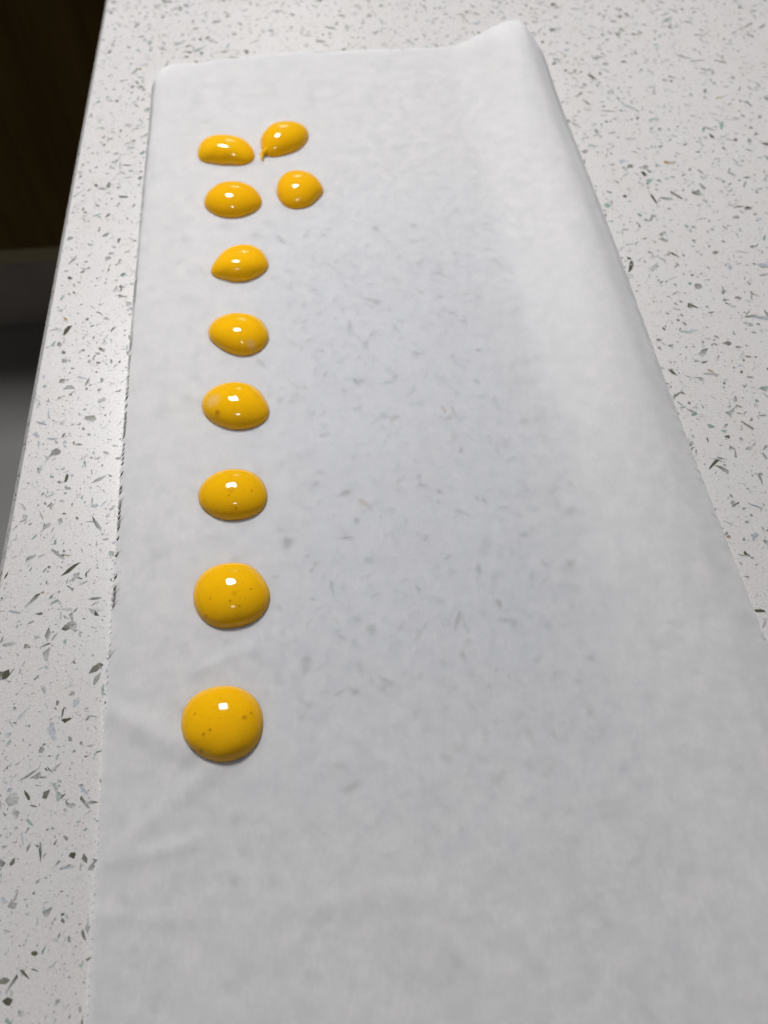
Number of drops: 10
